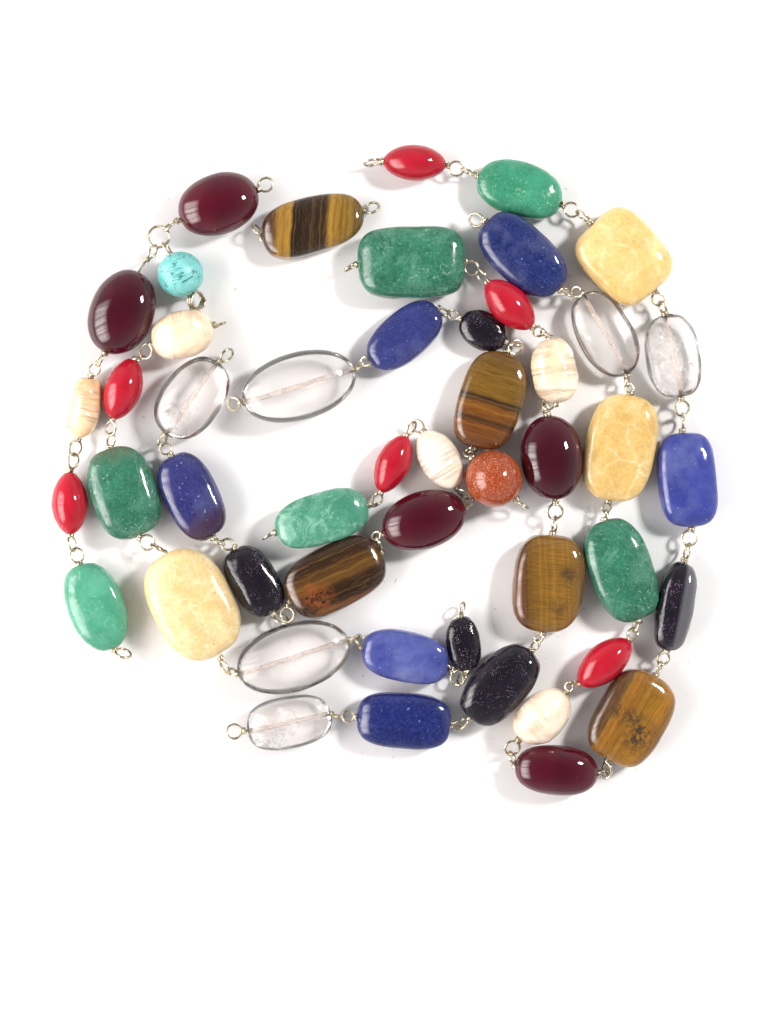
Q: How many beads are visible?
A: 49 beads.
